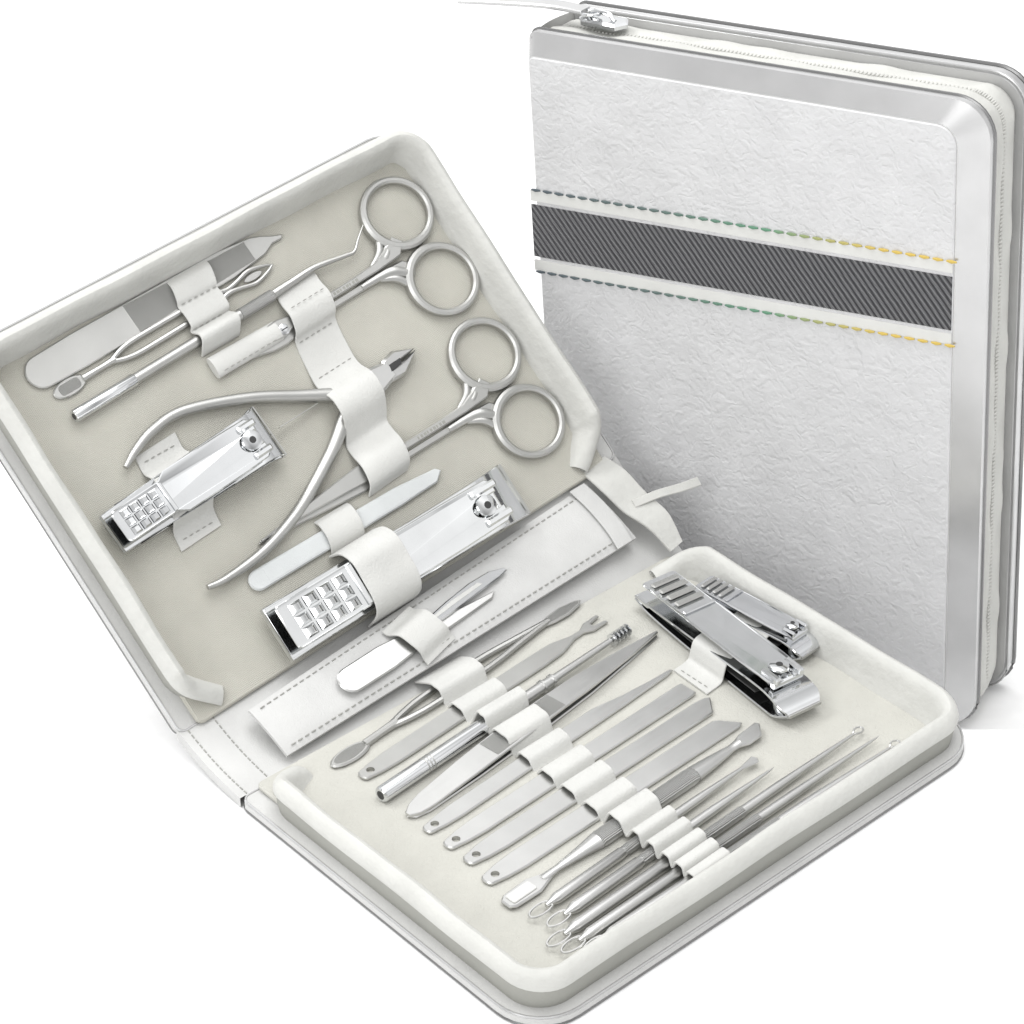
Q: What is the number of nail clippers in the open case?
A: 4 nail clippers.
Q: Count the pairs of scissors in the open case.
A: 2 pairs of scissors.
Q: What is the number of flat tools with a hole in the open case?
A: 5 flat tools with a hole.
